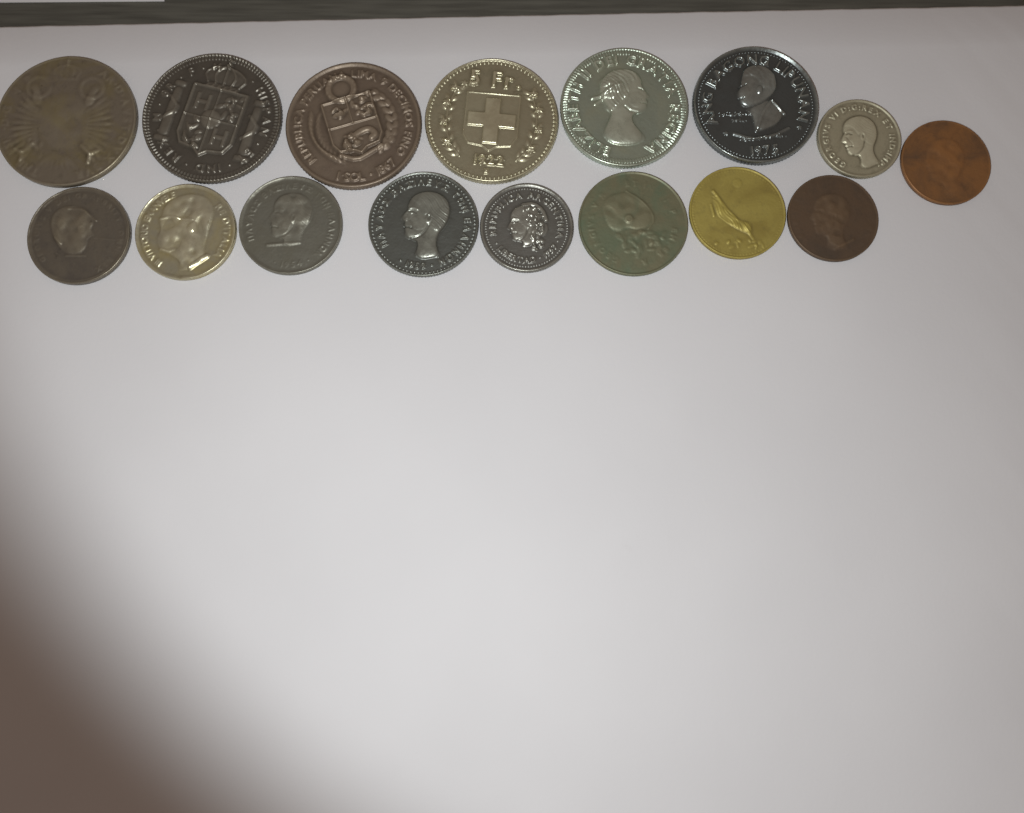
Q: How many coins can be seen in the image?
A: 16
